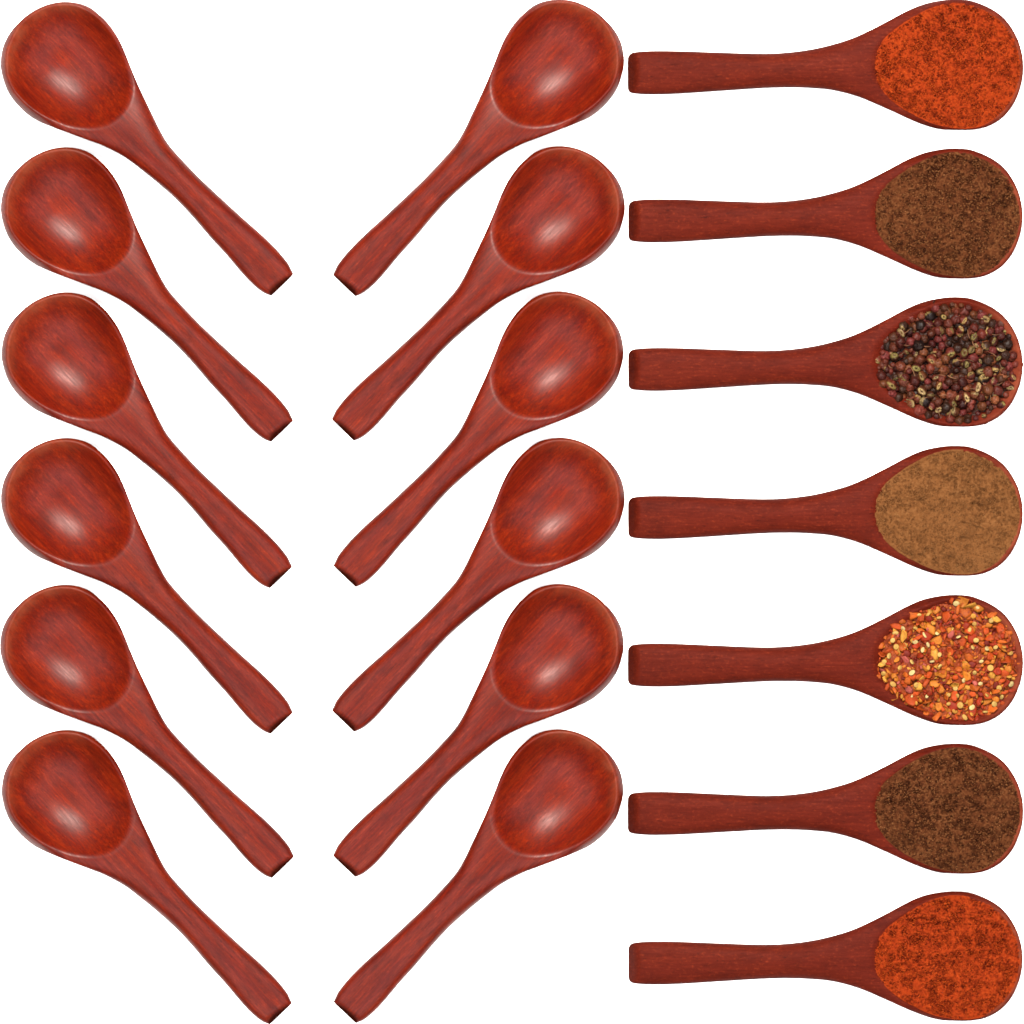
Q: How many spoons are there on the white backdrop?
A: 19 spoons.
